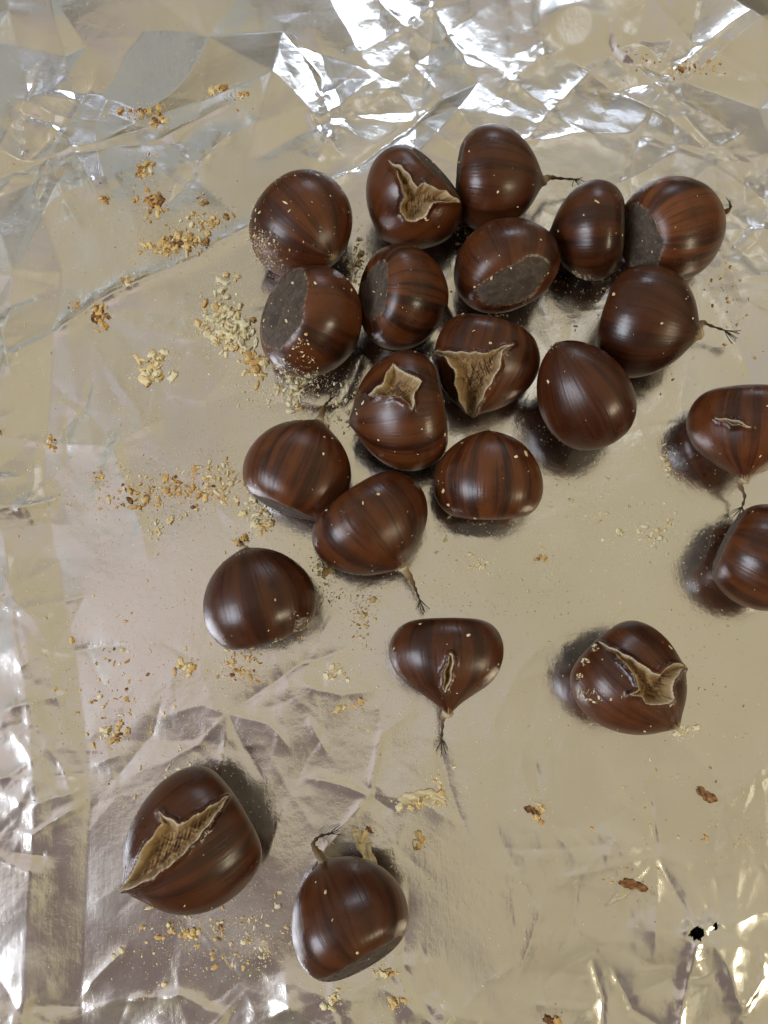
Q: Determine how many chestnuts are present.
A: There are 22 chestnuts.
